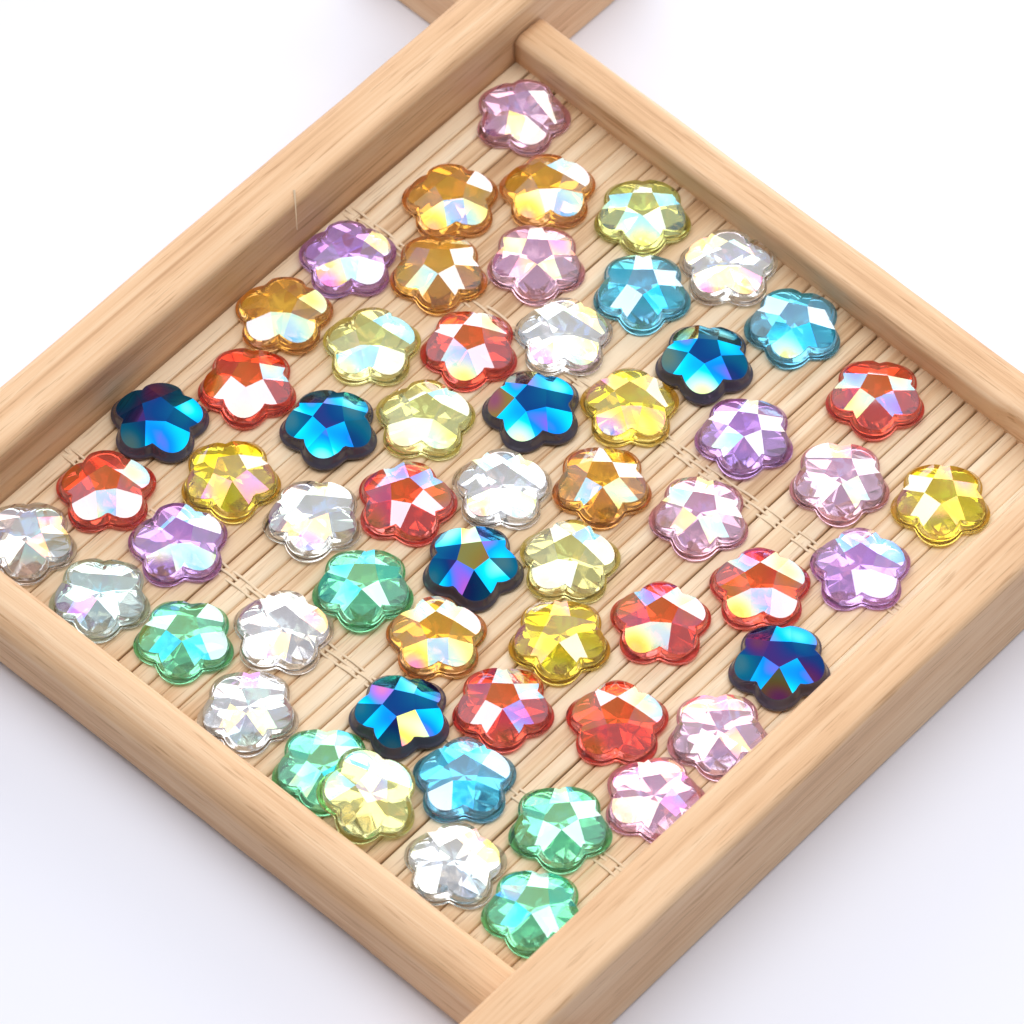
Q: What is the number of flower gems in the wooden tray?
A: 58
